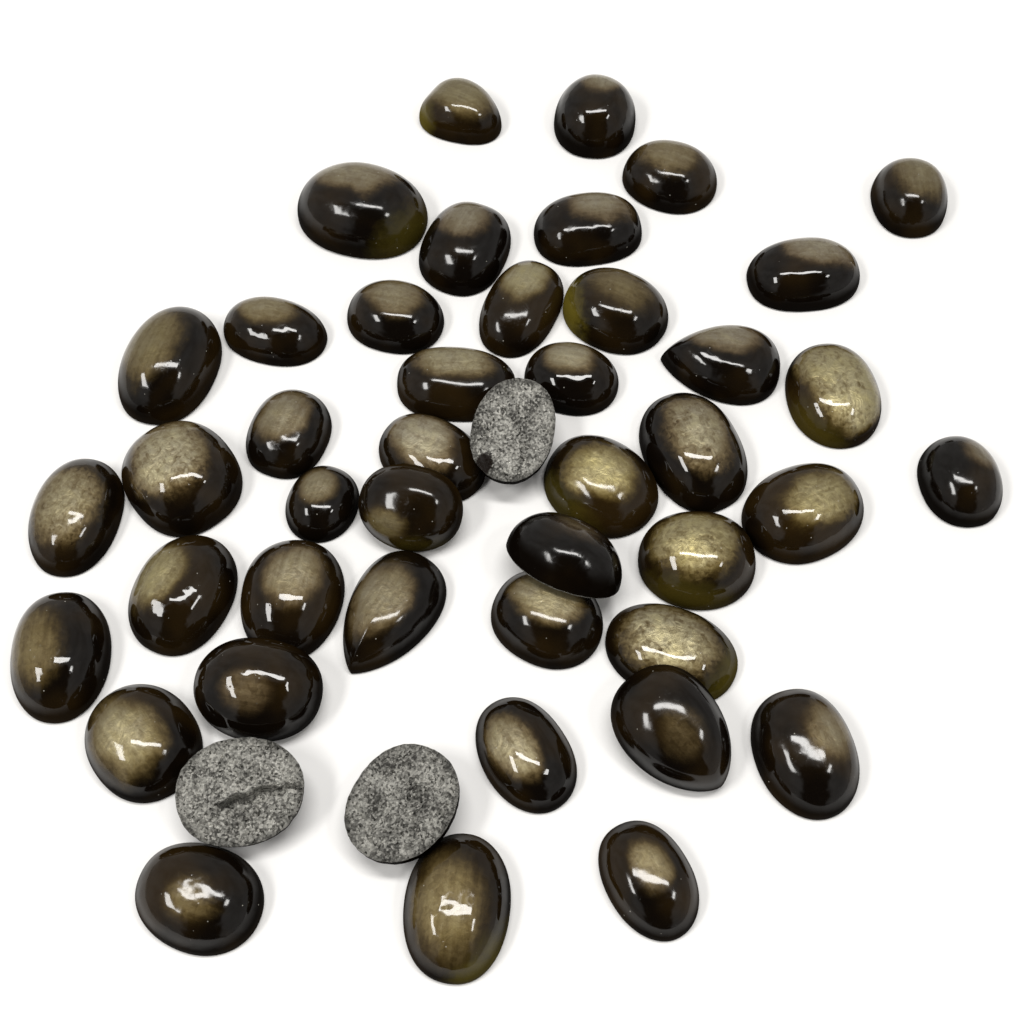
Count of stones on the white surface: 46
